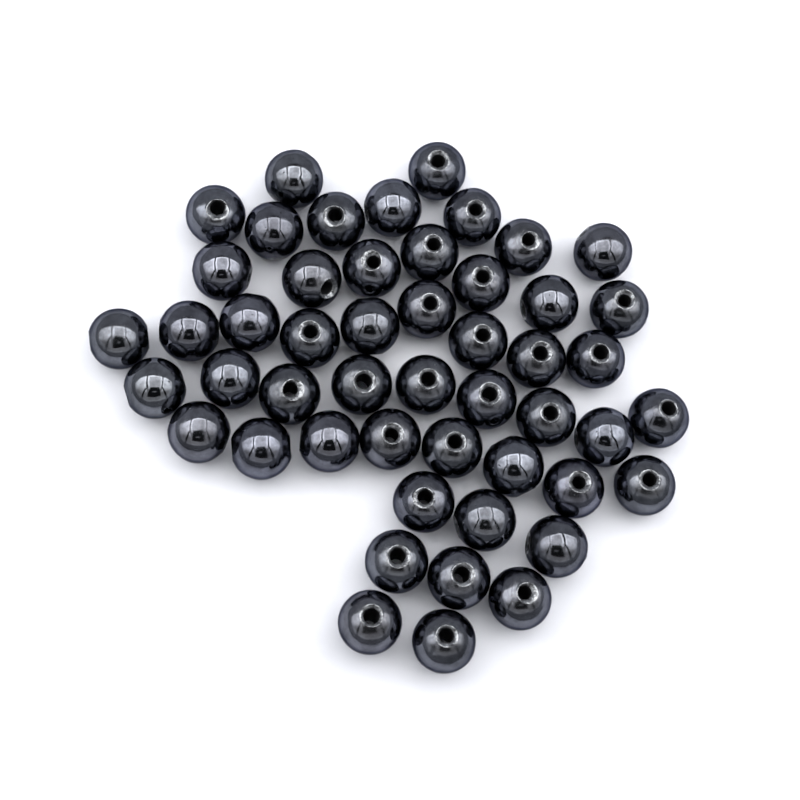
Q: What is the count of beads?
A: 50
